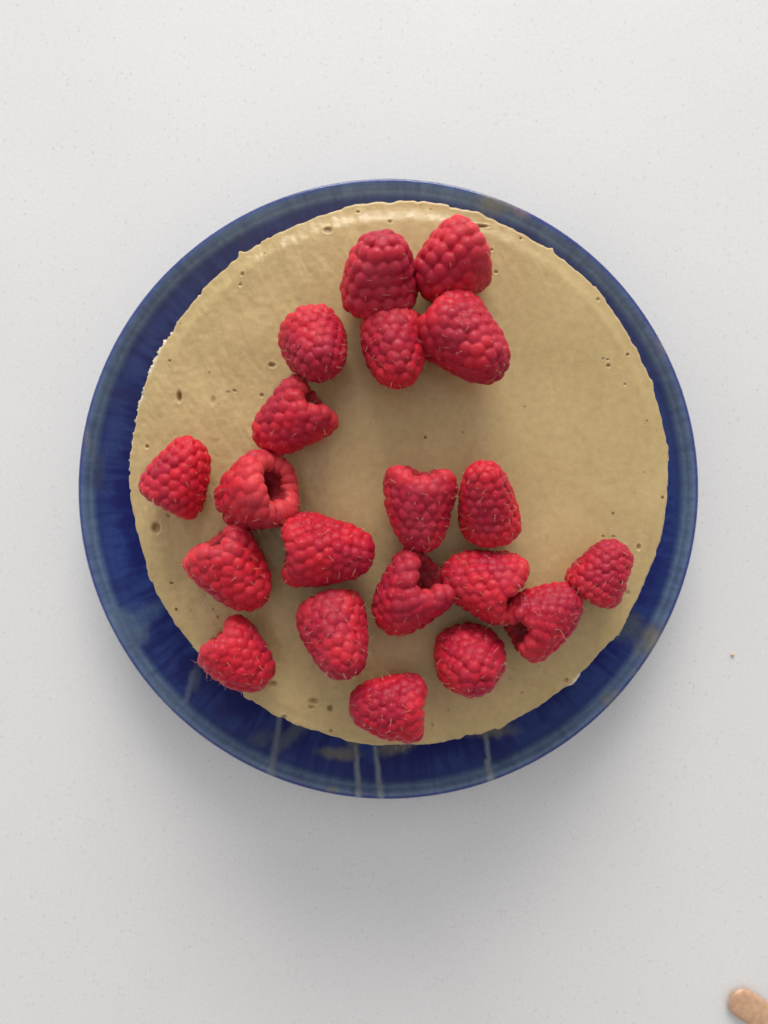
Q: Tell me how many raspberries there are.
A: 20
